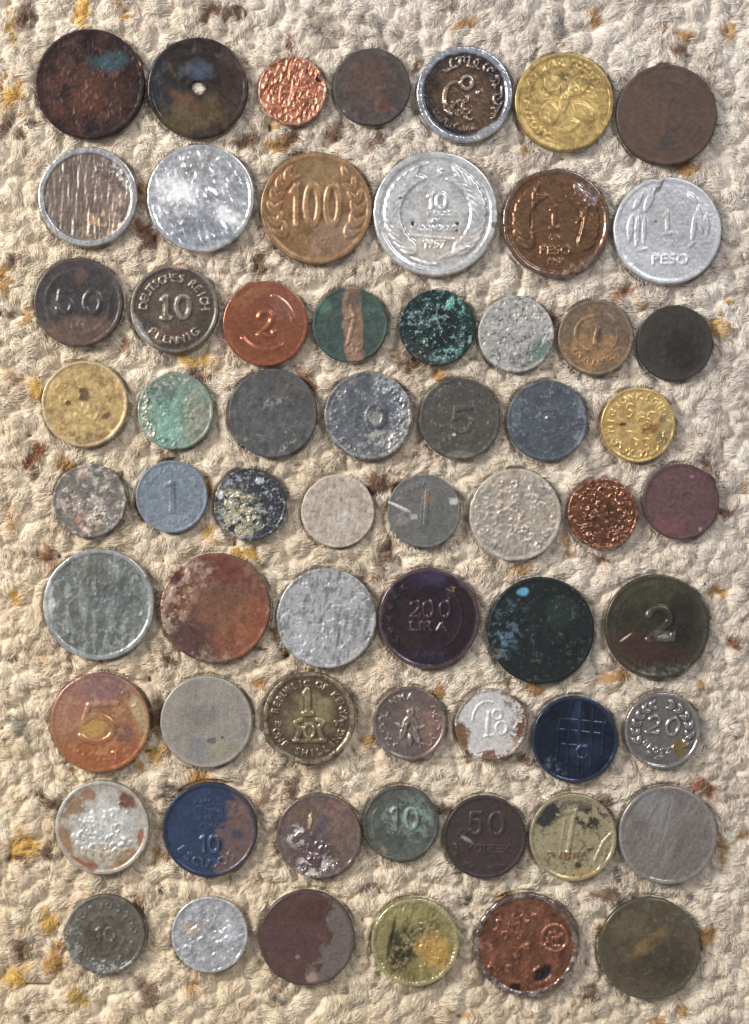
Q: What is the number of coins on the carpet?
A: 62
